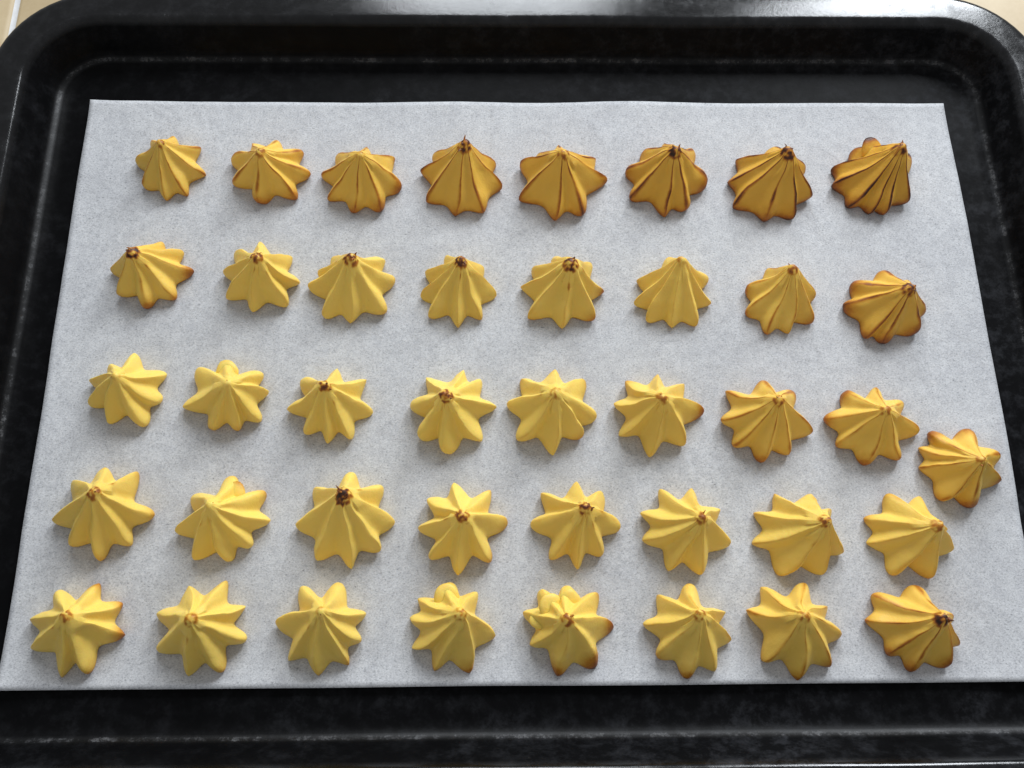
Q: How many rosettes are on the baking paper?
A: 41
